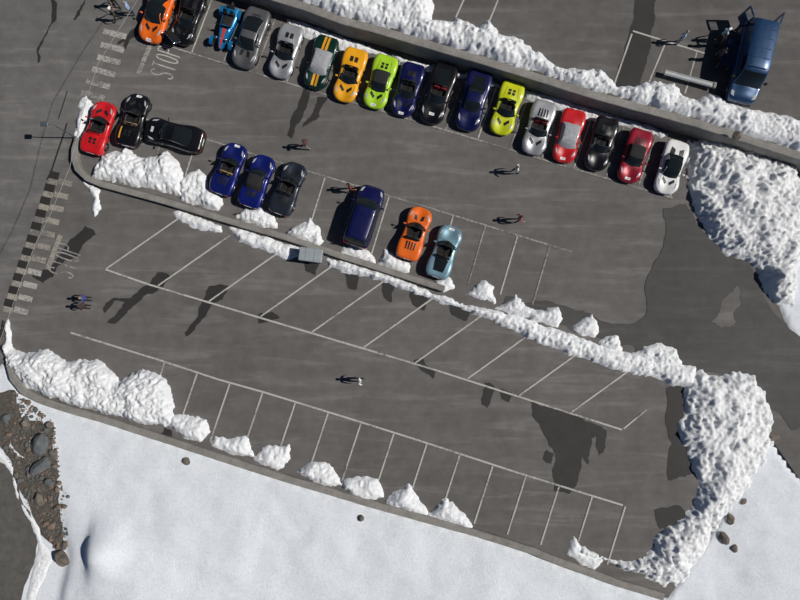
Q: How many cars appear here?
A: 26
